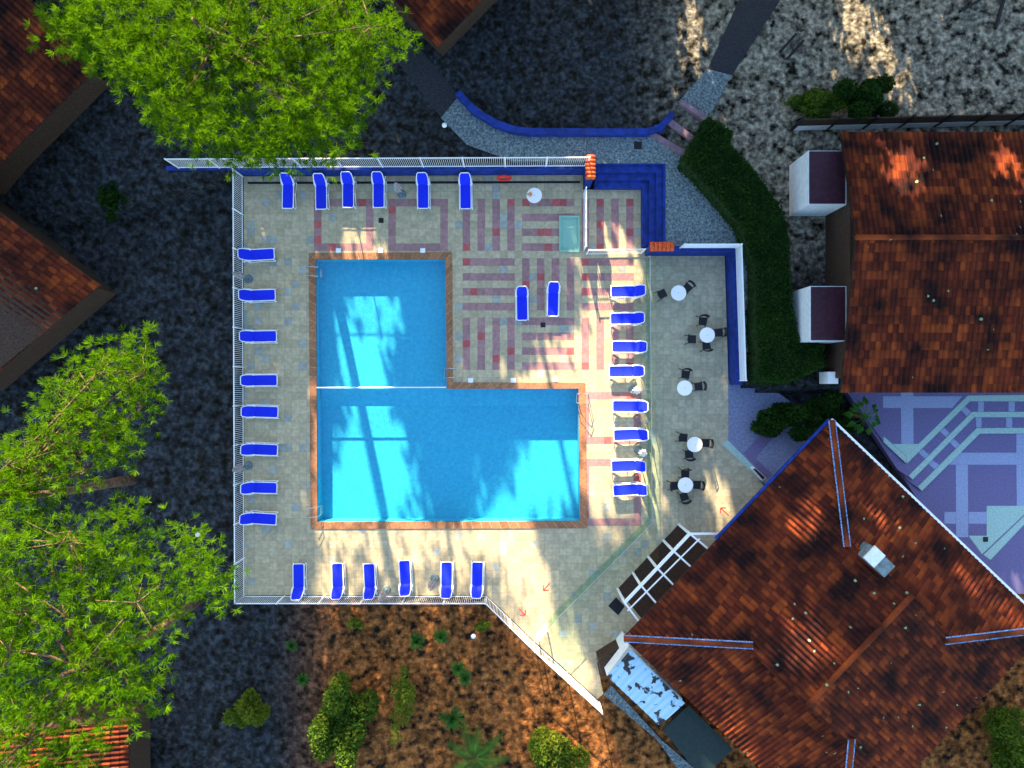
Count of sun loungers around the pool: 30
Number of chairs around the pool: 15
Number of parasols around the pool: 7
